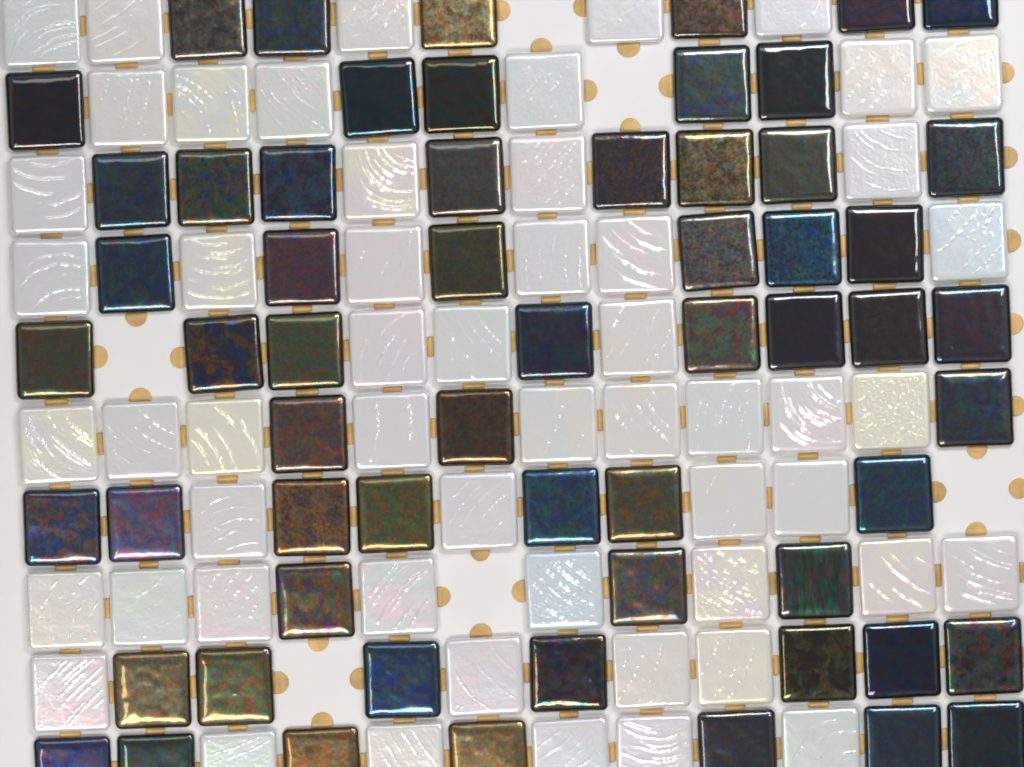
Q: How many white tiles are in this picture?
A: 54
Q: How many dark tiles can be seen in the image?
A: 60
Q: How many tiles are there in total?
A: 114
